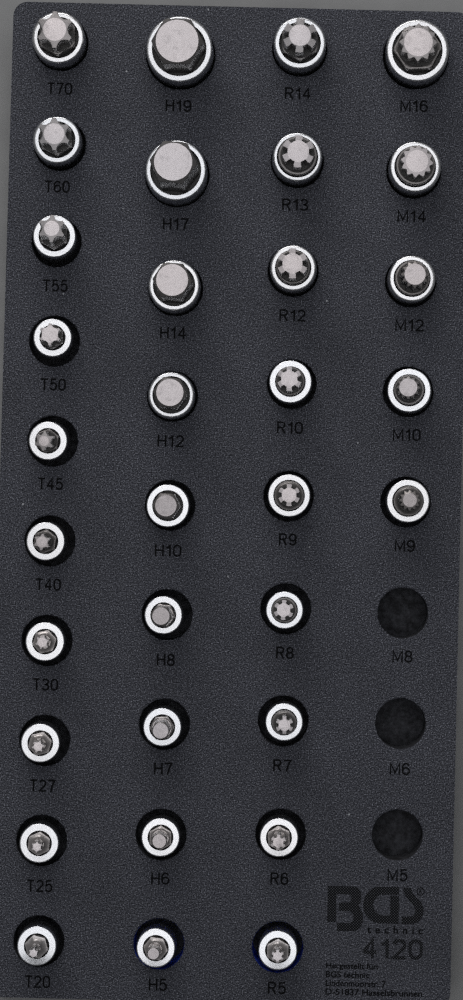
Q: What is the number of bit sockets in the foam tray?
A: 33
